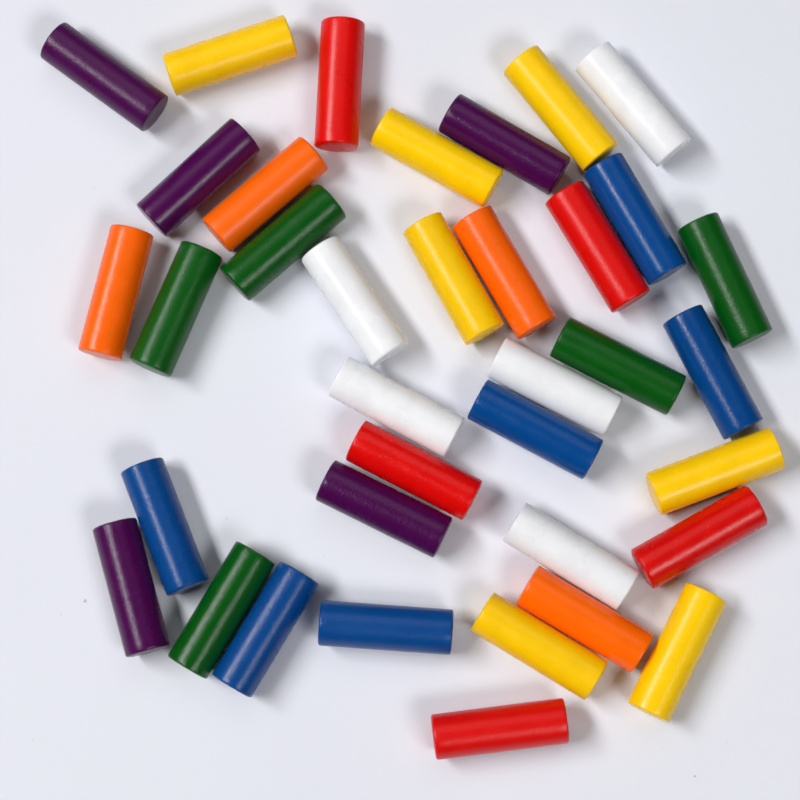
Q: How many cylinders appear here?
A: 37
